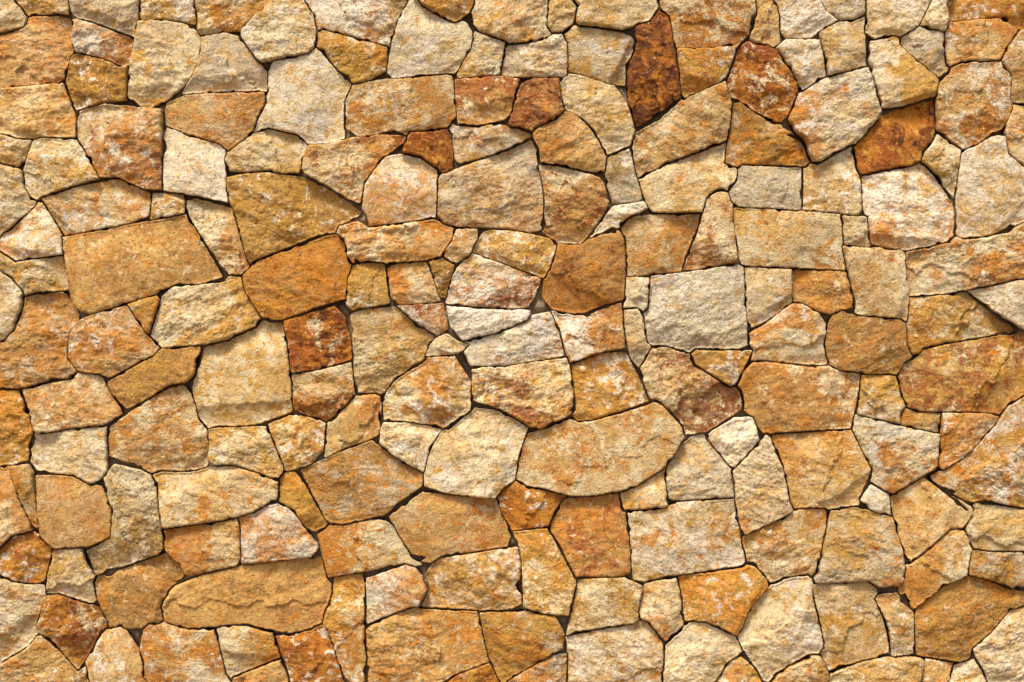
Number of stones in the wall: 200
